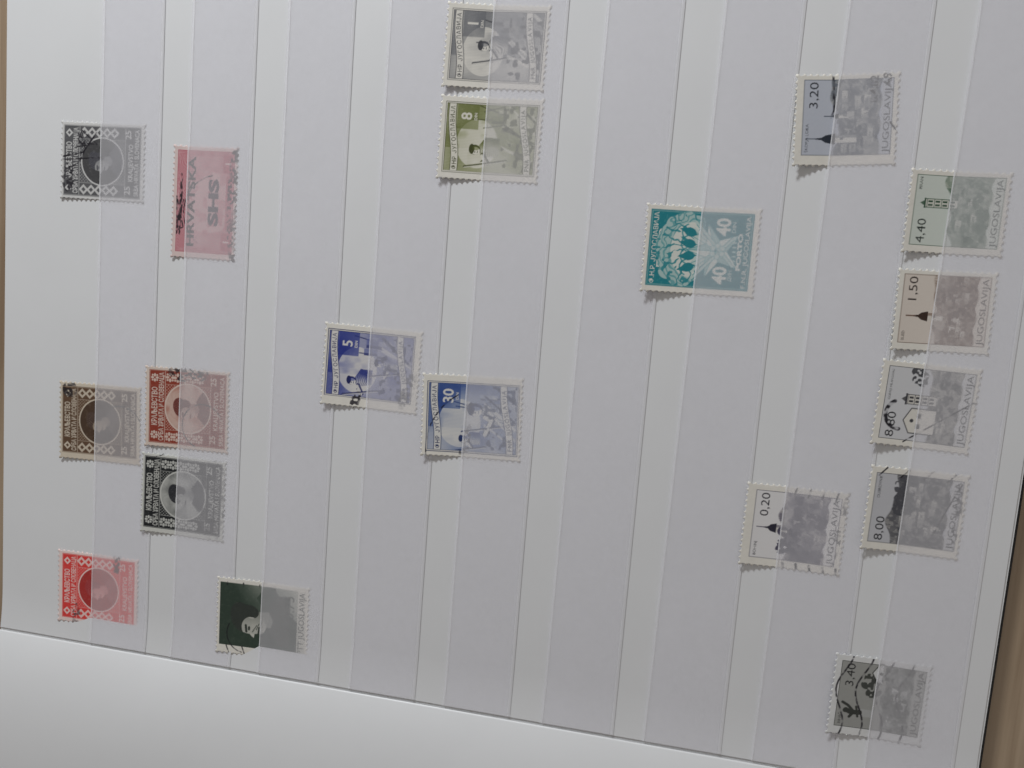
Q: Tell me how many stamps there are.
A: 19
